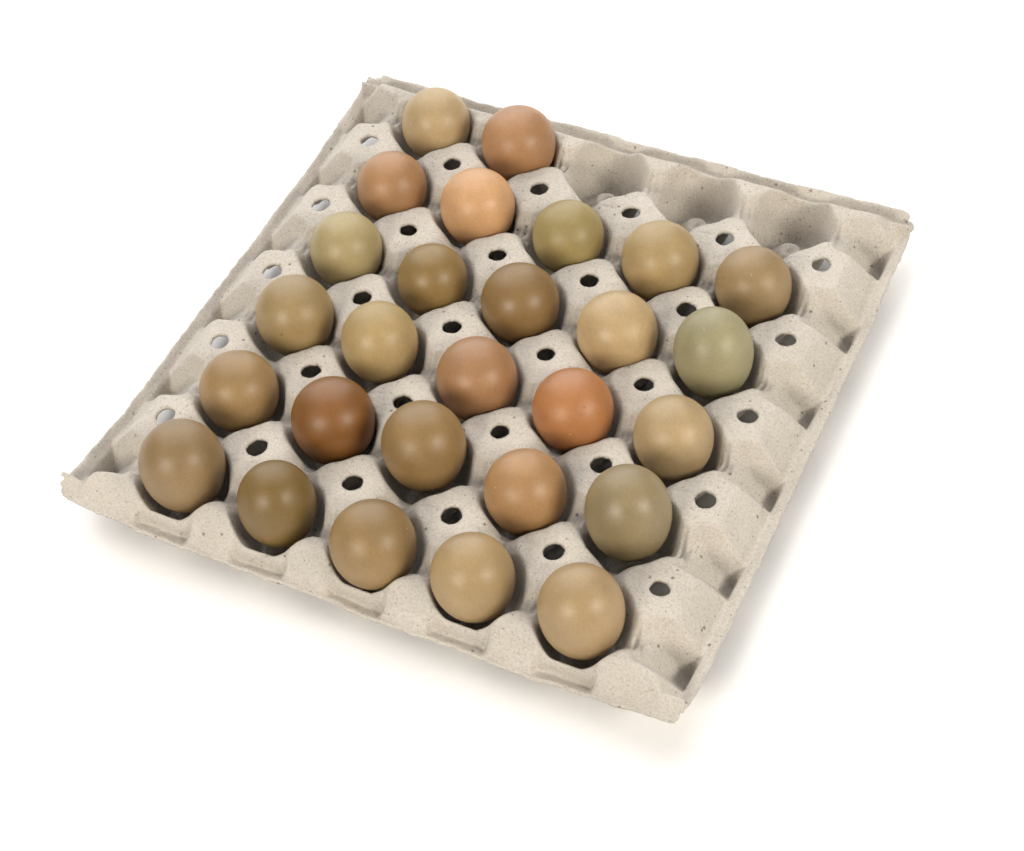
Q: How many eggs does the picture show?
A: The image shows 27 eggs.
